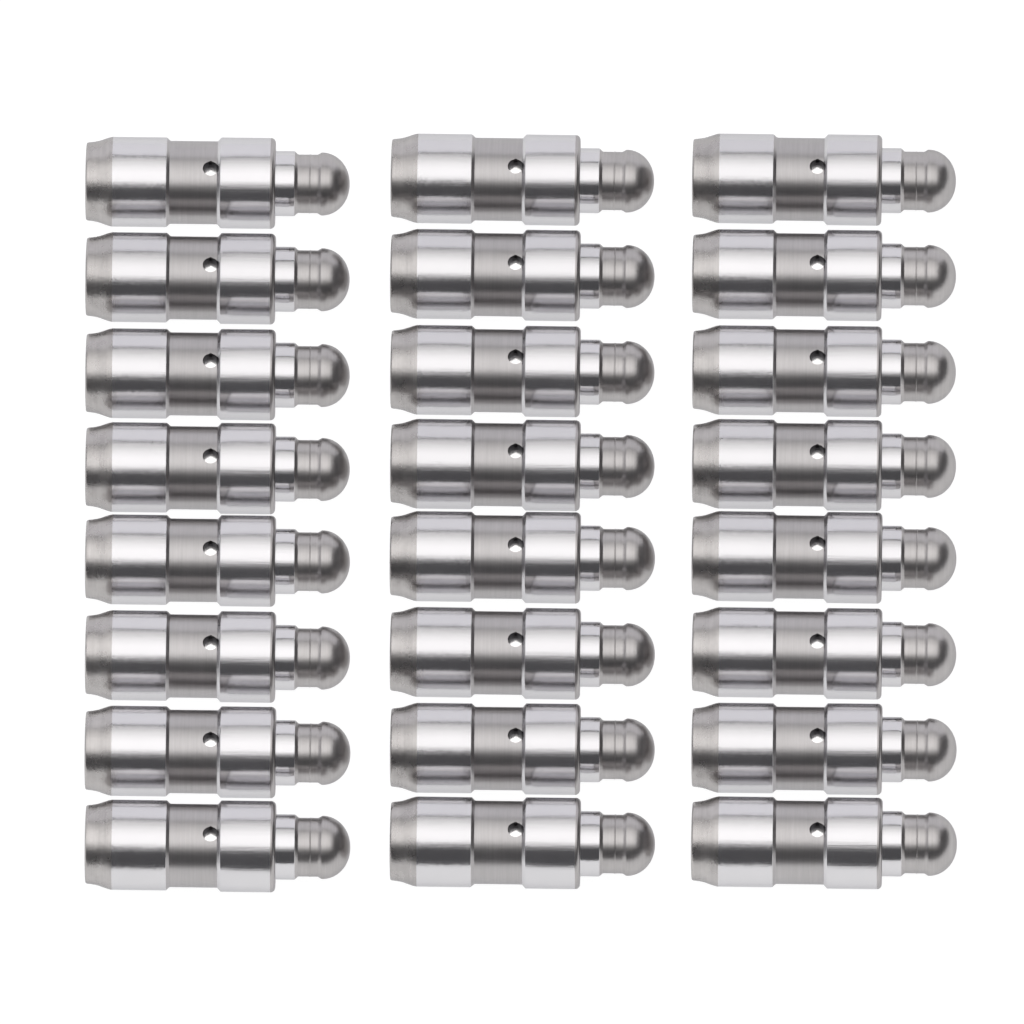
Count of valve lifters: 24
